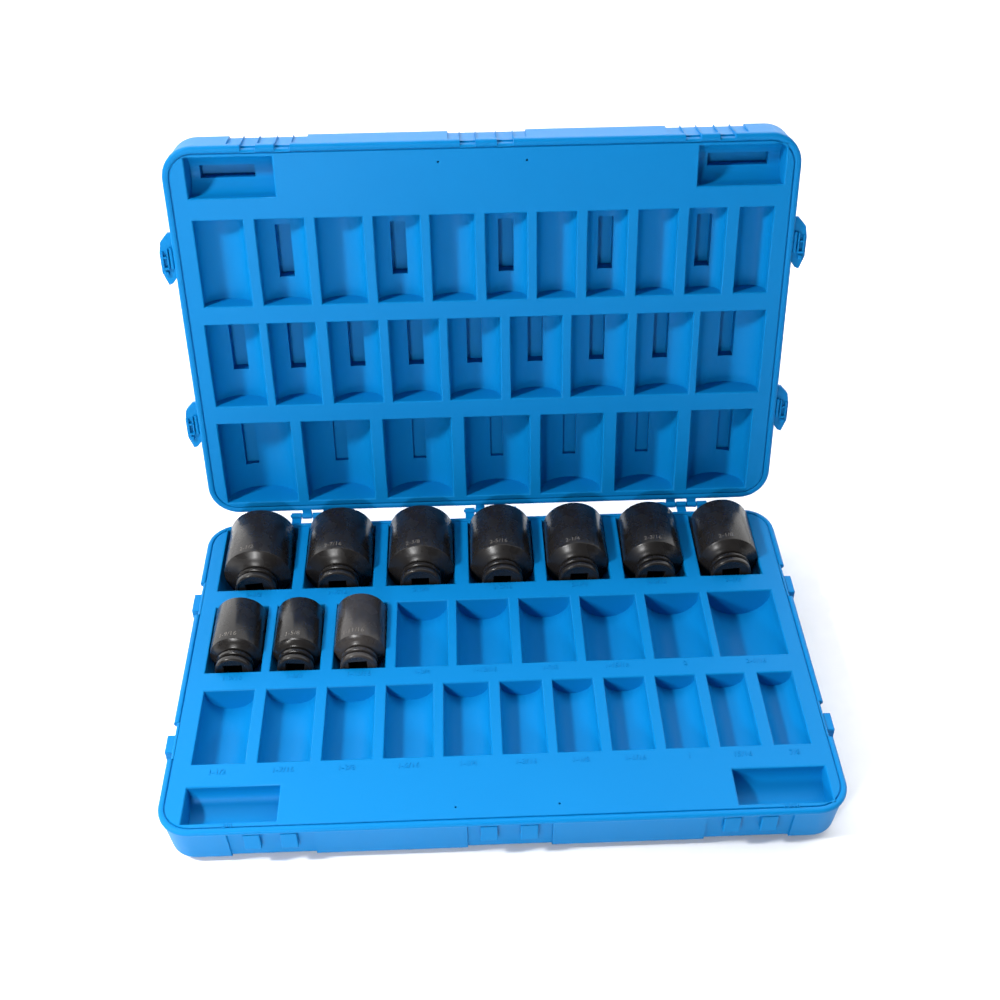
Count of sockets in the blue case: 10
